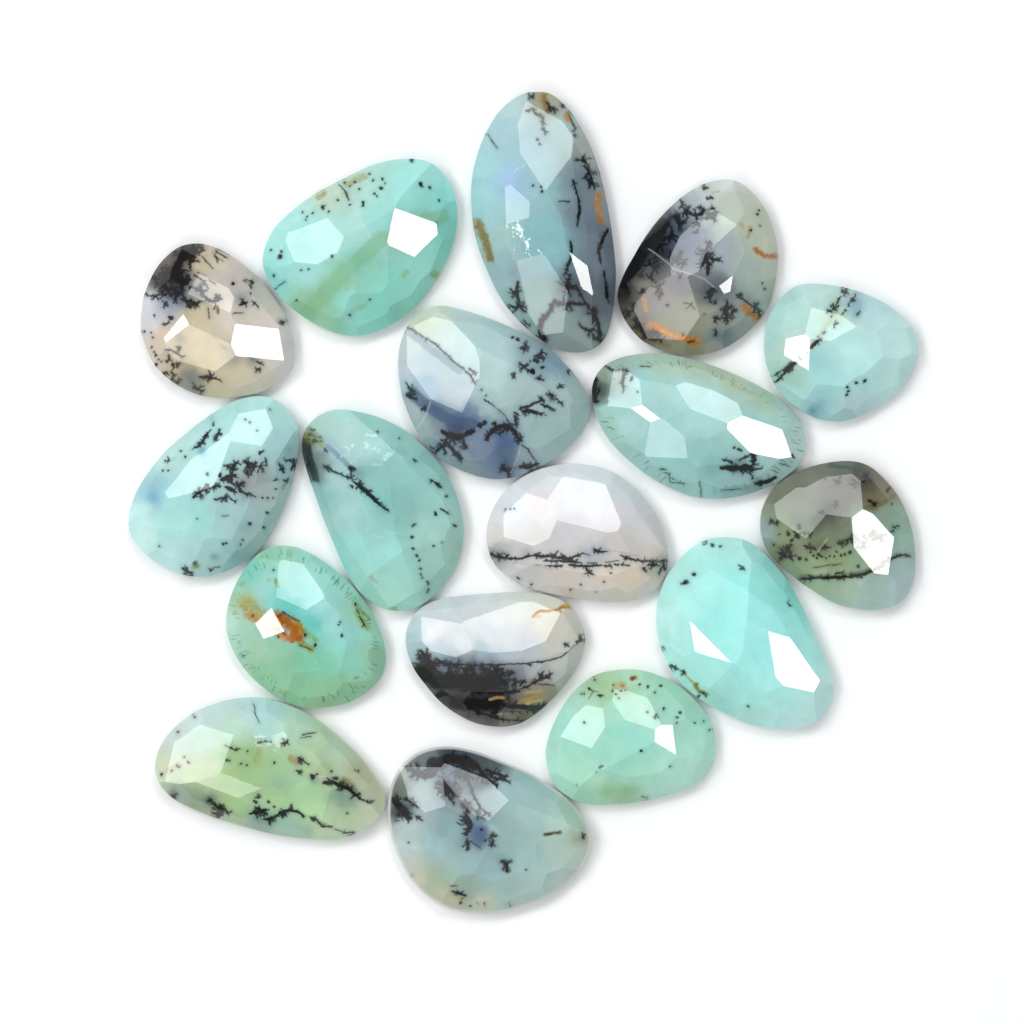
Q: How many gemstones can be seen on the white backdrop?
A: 17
